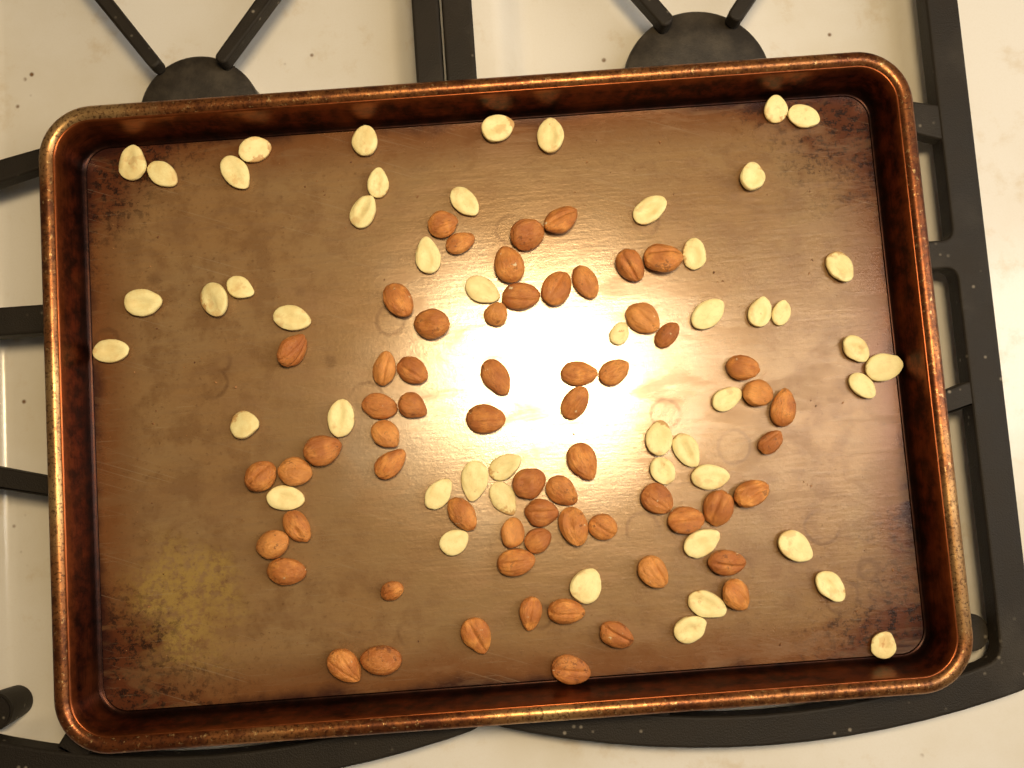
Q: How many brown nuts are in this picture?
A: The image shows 62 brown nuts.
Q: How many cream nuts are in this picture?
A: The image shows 50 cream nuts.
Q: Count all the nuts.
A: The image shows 112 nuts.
